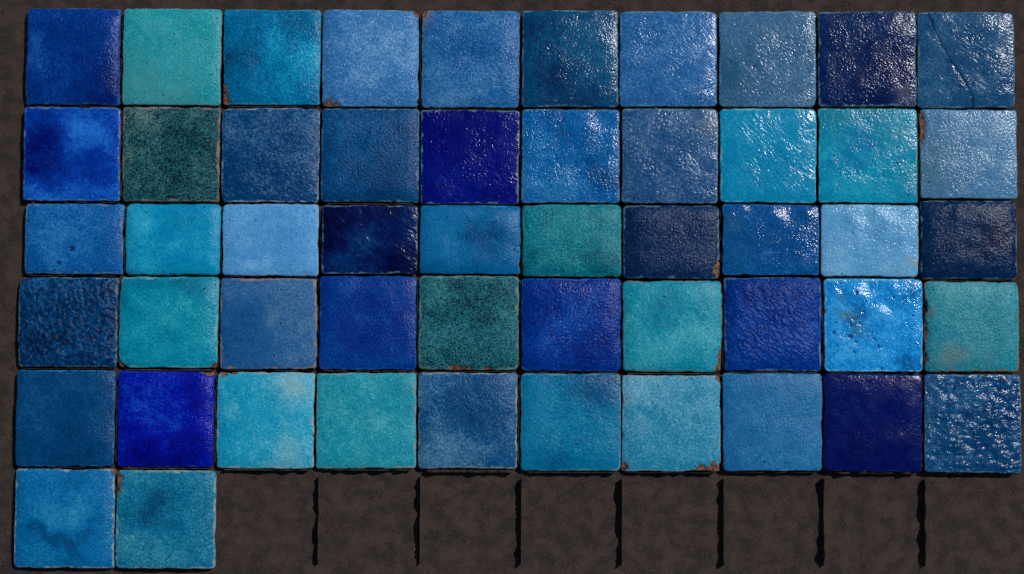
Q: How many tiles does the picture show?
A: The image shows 52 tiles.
